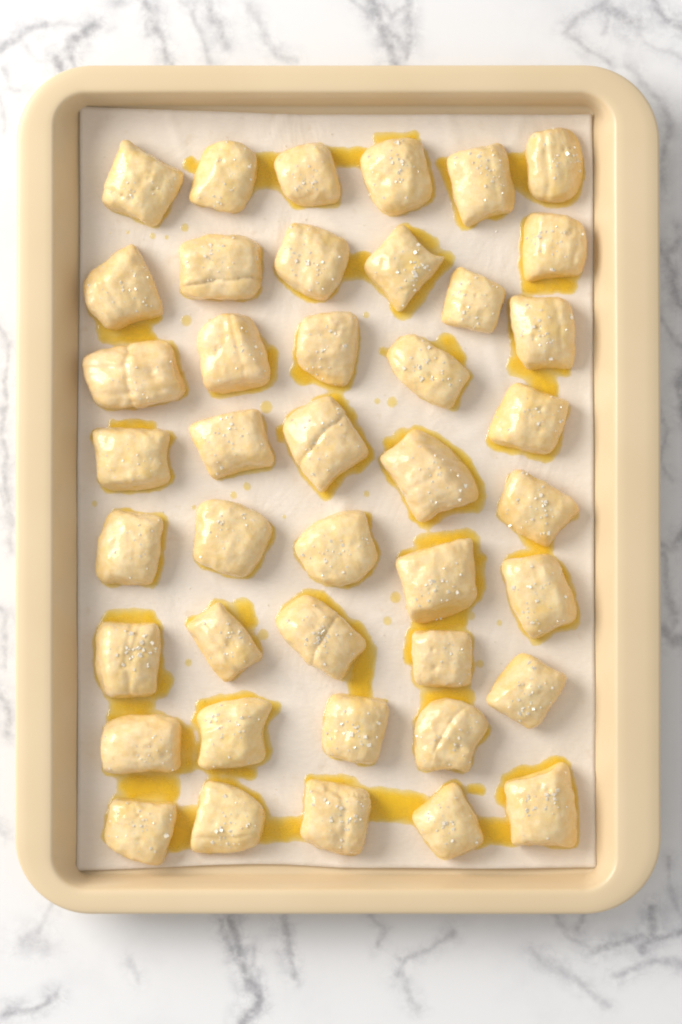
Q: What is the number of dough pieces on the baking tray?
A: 42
